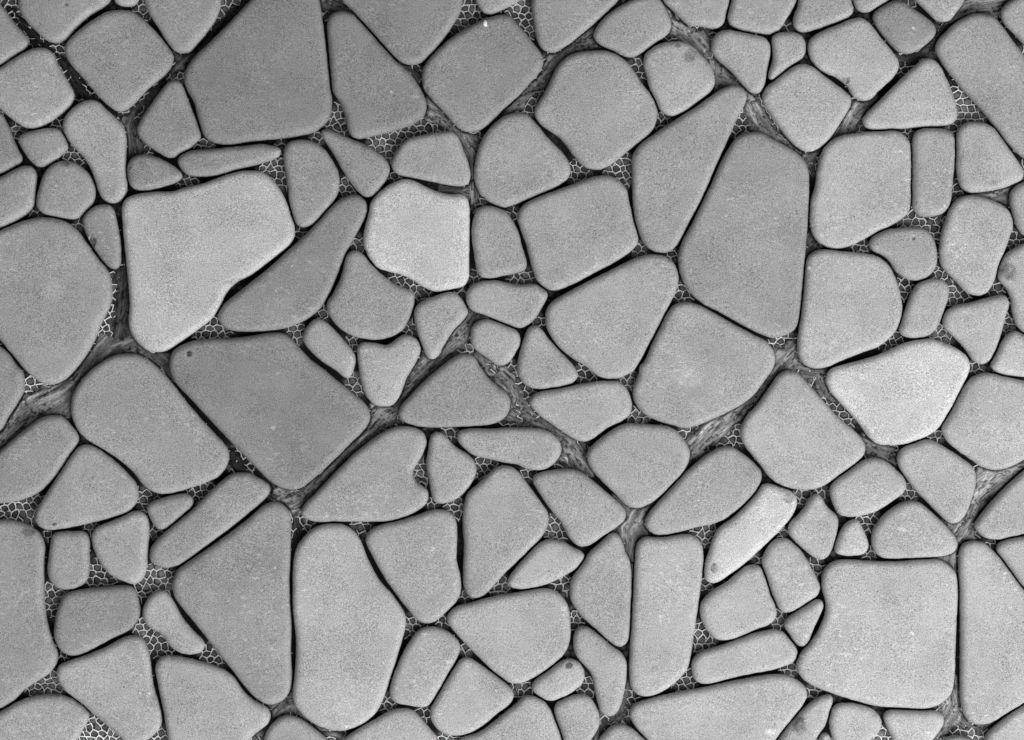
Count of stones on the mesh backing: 133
